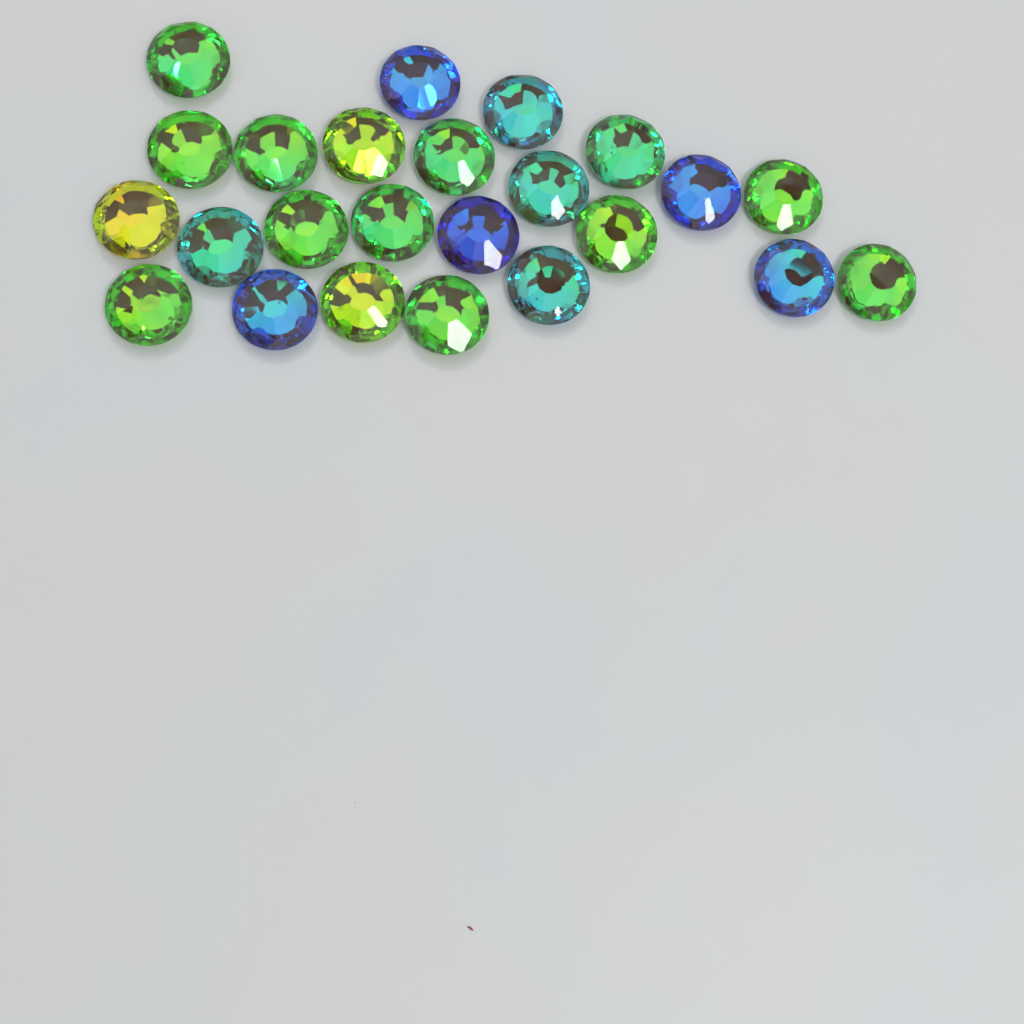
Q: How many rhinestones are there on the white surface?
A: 24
